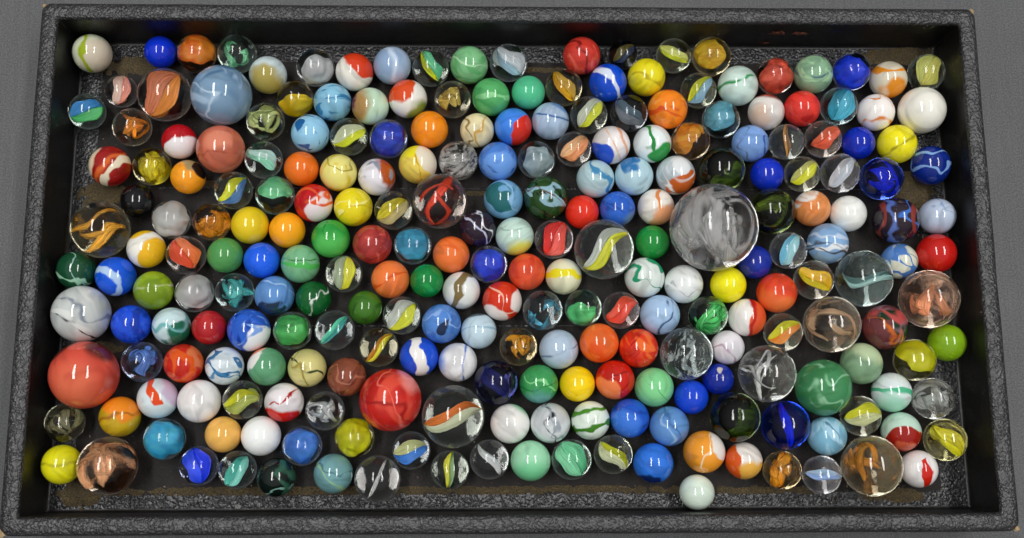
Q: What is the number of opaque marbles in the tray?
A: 146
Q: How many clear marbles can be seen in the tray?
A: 99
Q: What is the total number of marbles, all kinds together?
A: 245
